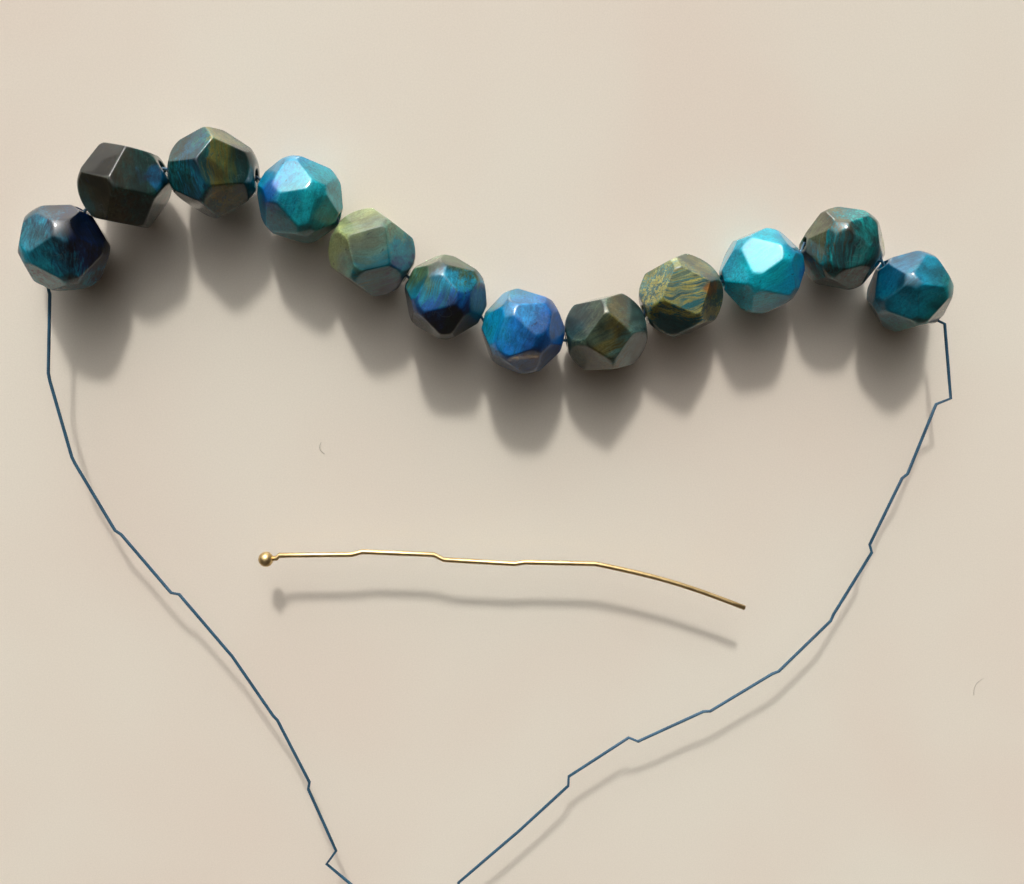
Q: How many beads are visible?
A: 12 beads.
